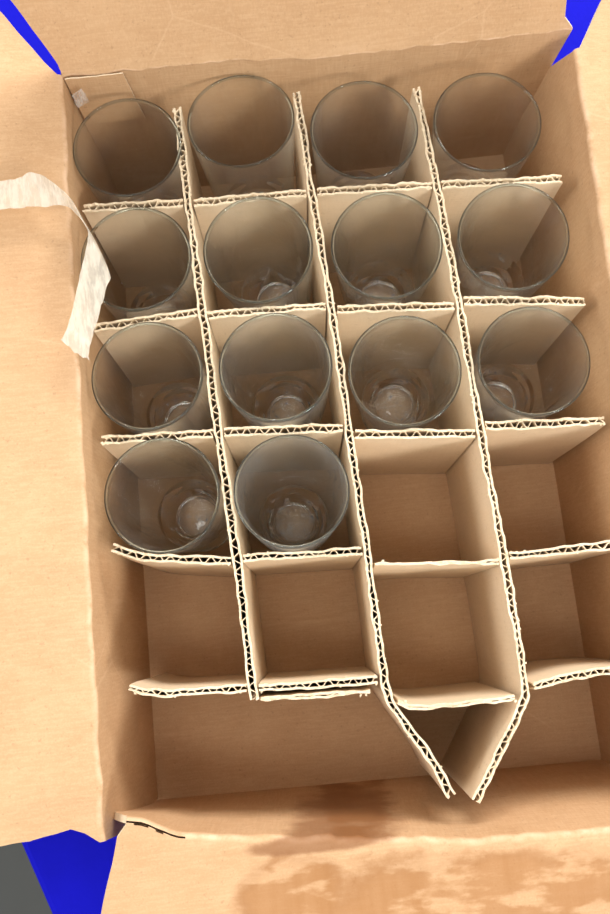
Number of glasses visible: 14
